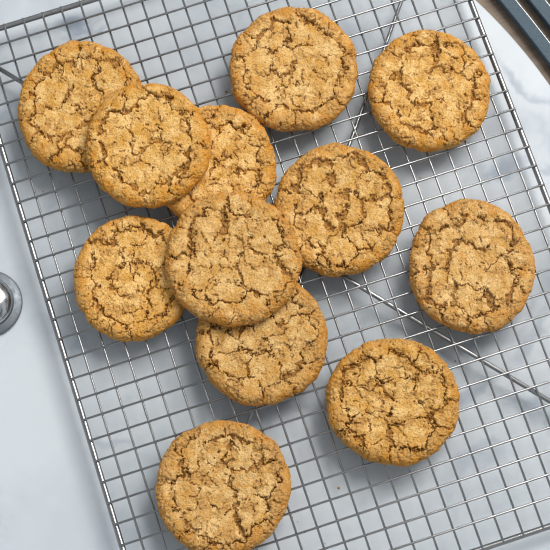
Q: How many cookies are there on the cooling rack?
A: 12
